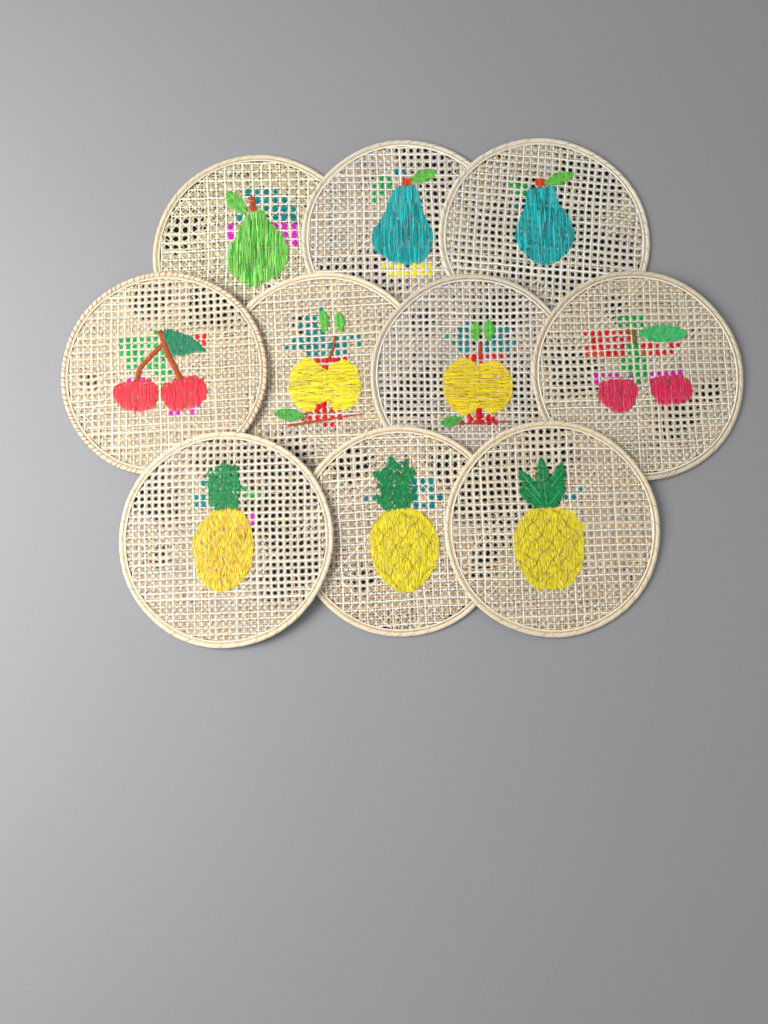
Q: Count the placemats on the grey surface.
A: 10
